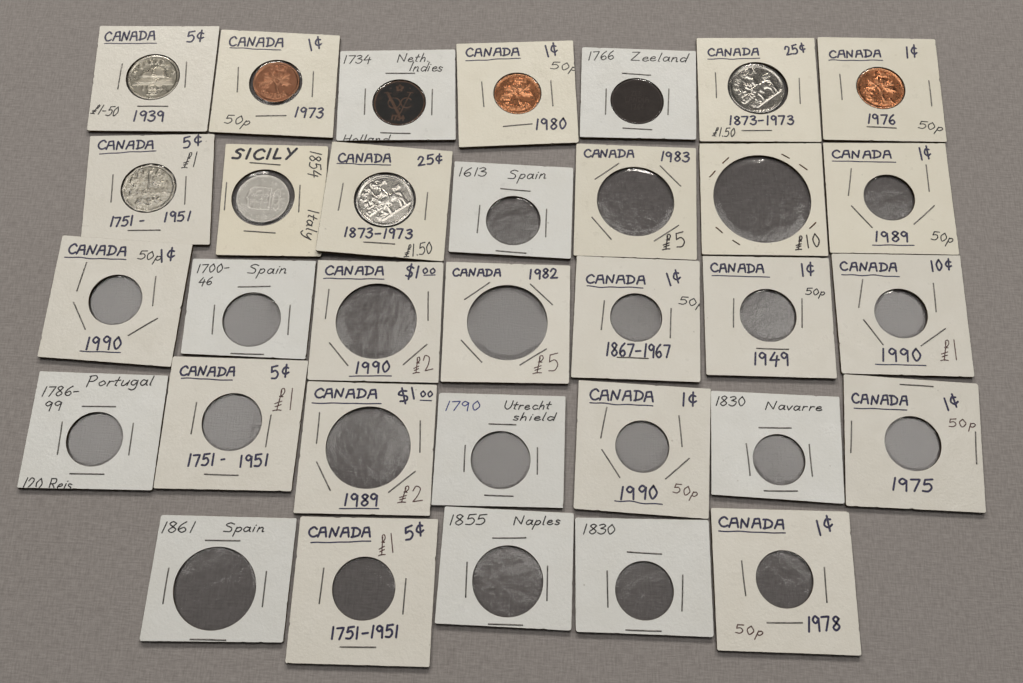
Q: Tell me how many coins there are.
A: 10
